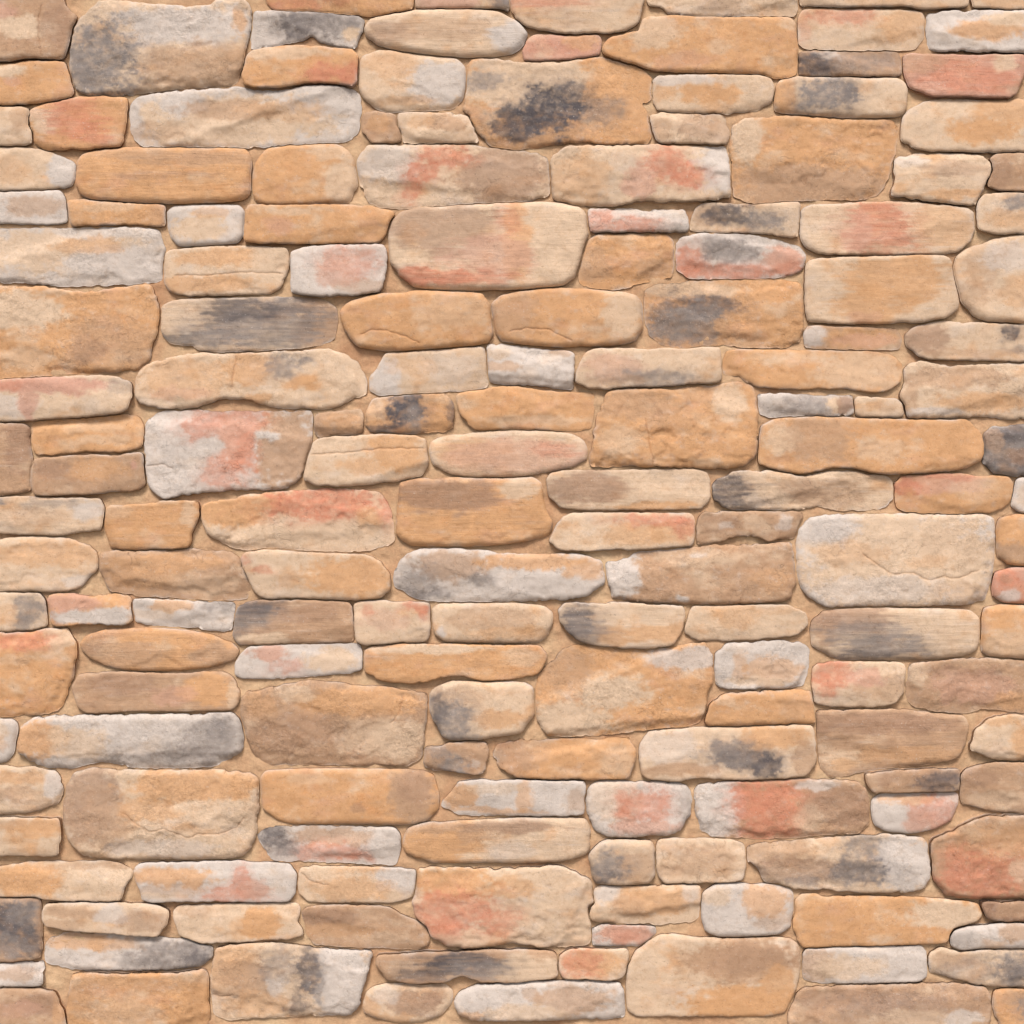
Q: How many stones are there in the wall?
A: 172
